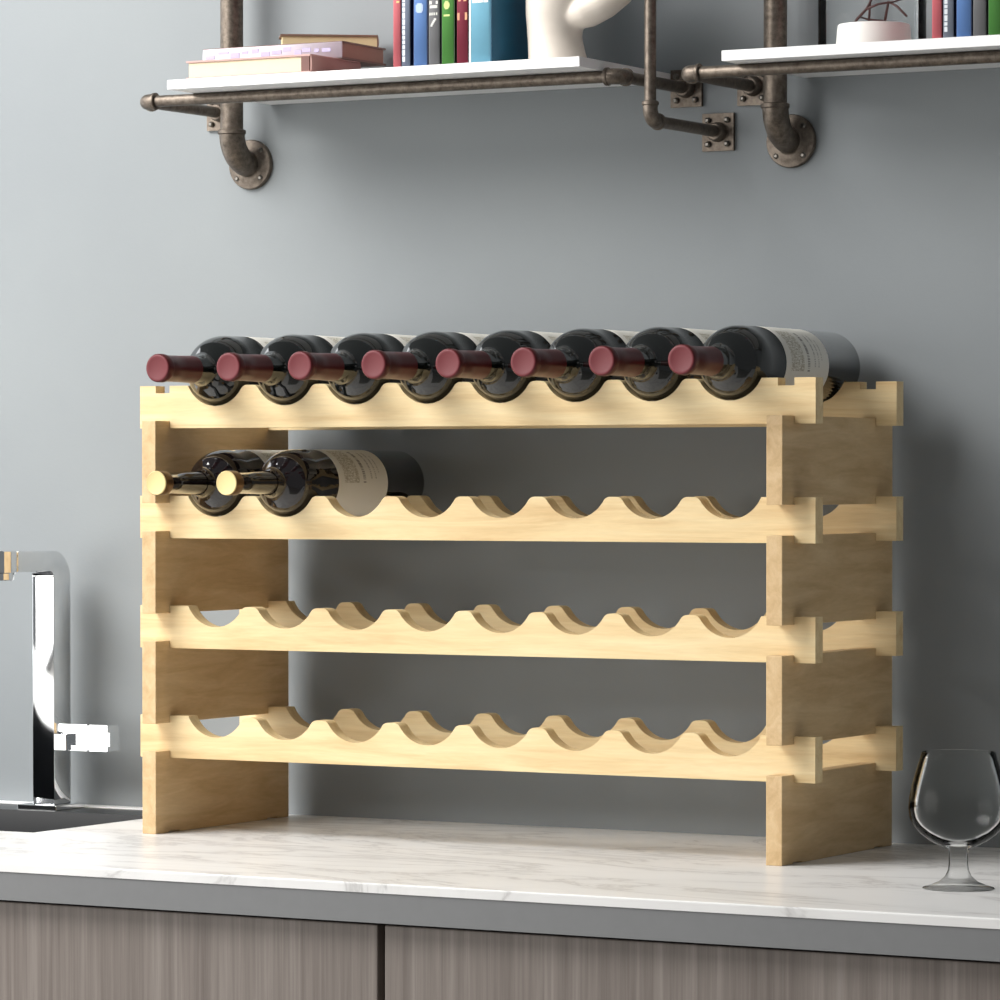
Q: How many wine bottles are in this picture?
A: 10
